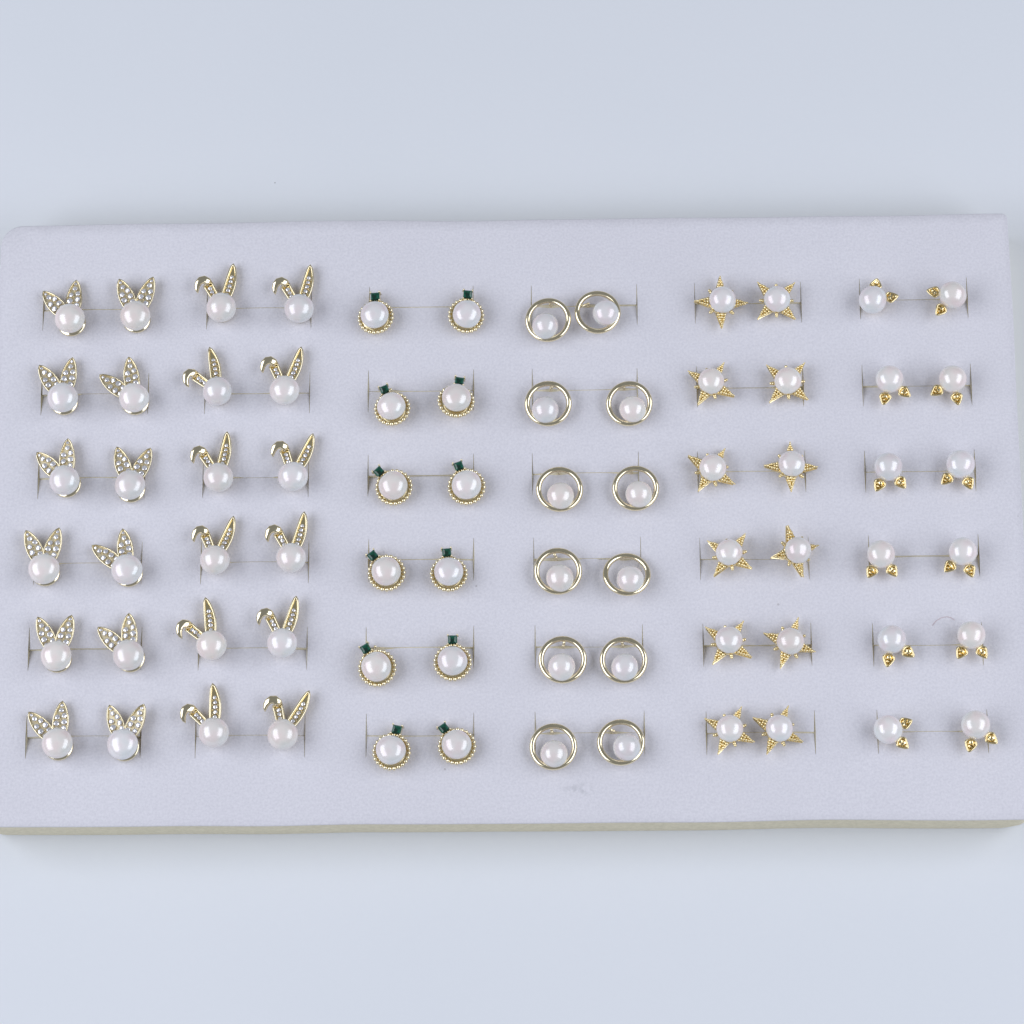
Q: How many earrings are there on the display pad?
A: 72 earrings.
